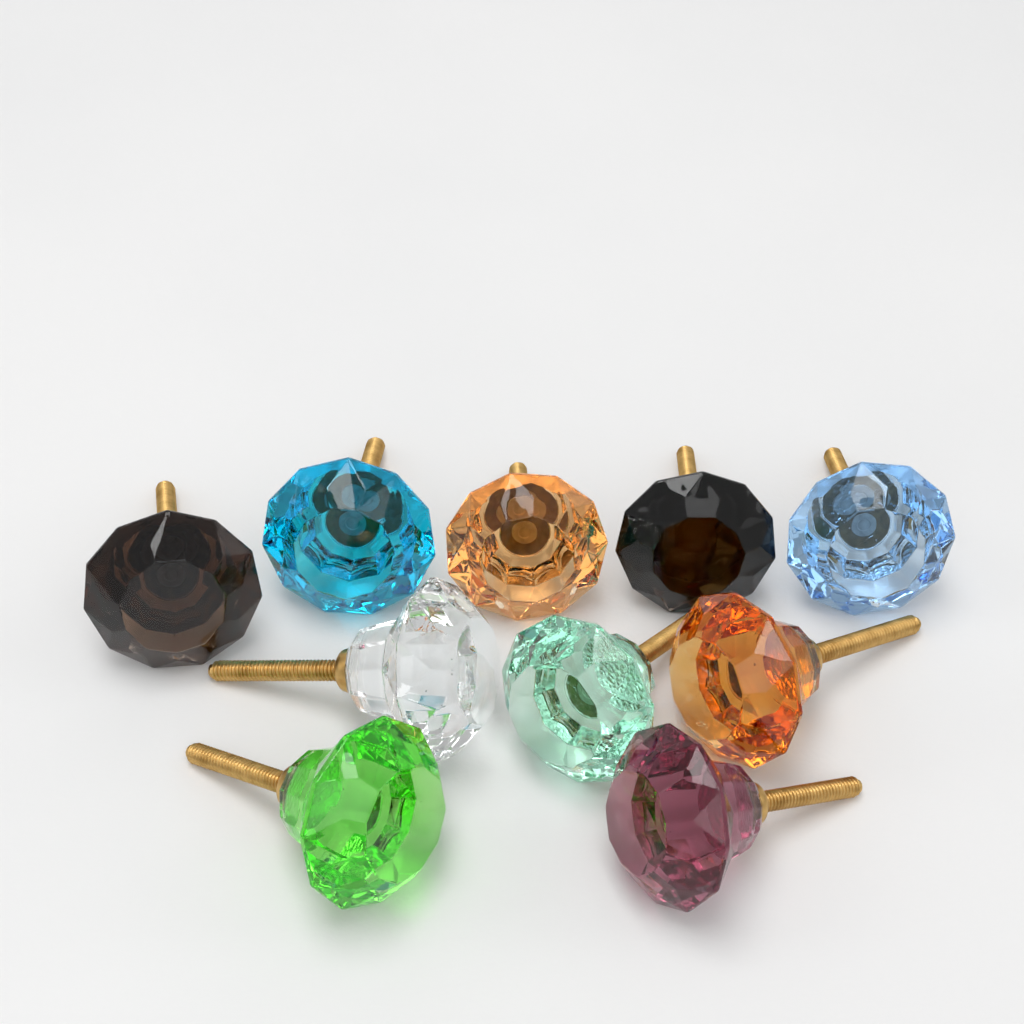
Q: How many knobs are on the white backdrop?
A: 10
